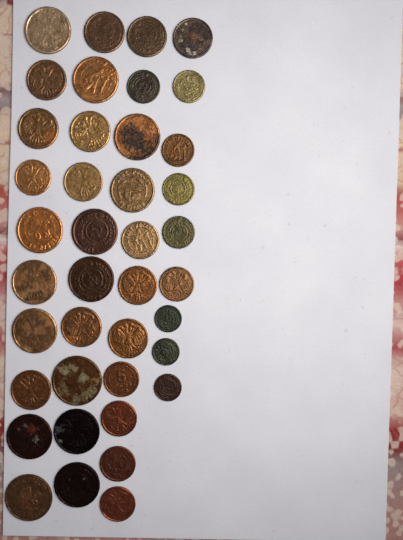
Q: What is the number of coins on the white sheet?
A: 40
